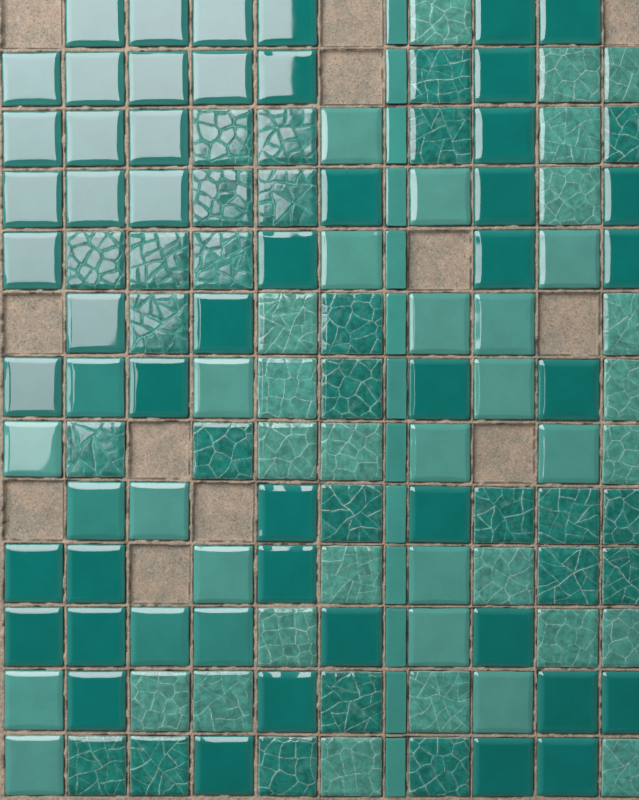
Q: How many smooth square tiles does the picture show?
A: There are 70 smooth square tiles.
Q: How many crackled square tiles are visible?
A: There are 48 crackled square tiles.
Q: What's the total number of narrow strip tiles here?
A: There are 13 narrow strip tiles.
